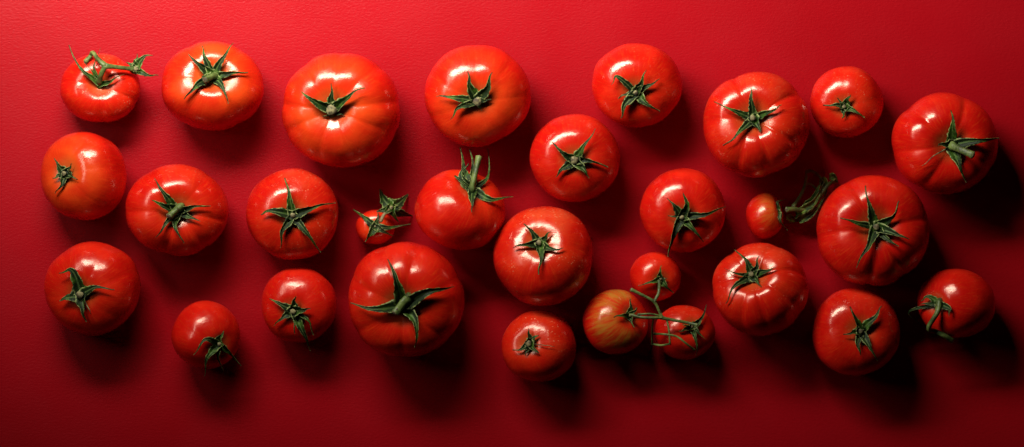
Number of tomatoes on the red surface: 29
